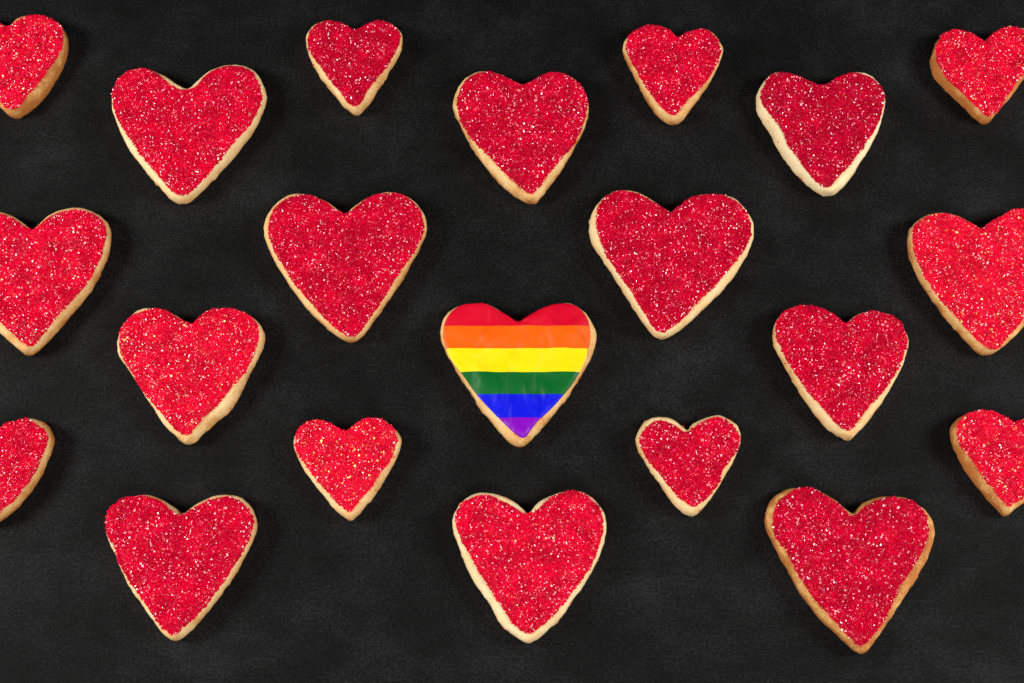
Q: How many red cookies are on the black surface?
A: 20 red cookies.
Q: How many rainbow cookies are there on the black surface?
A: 1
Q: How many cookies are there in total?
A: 21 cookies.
